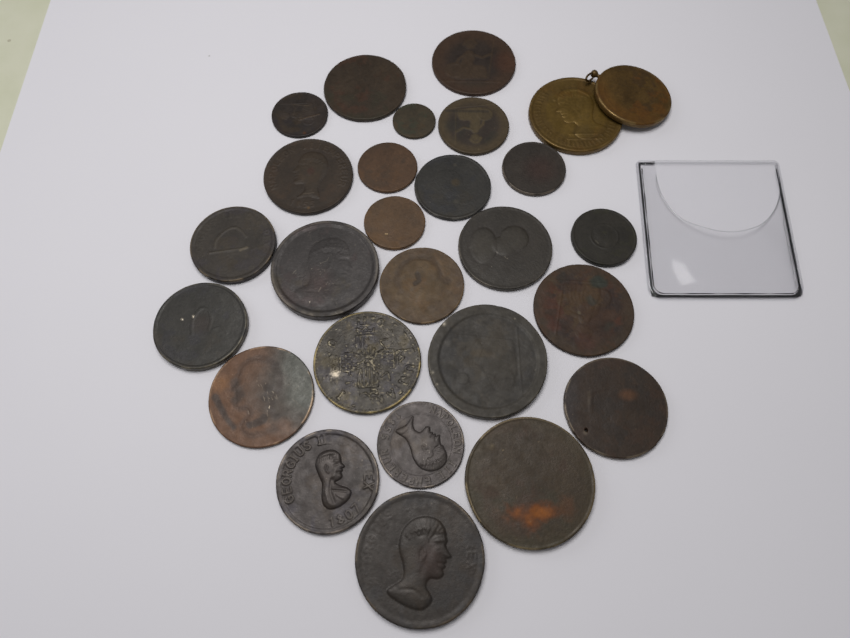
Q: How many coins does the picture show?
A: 25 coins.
